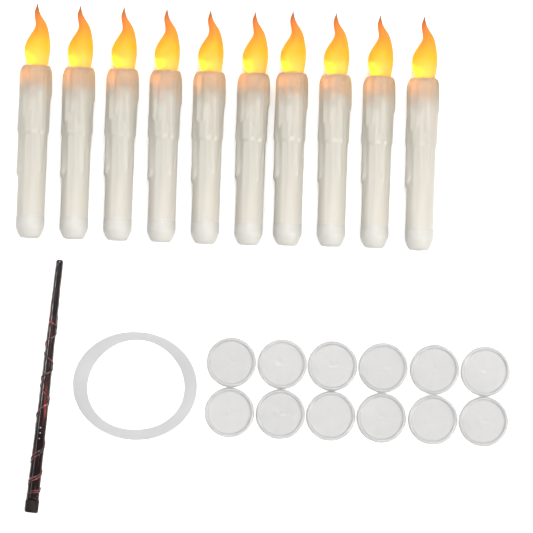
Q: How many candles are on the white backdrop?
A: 10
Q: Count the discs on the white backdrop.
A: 12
